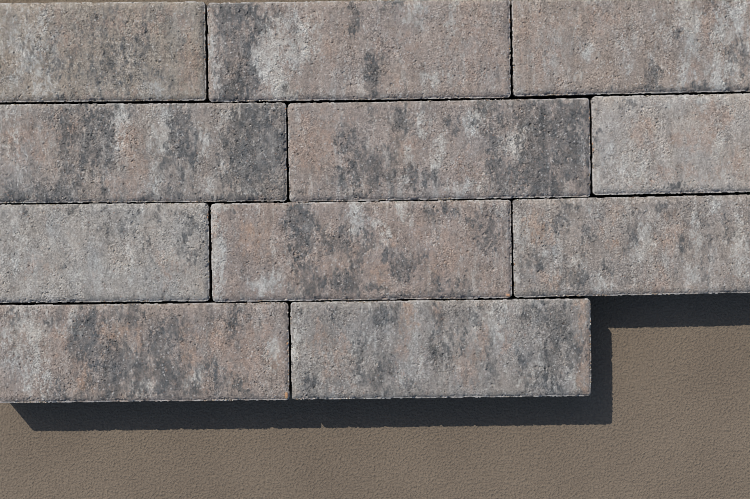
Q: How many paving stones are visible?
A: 11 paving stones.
